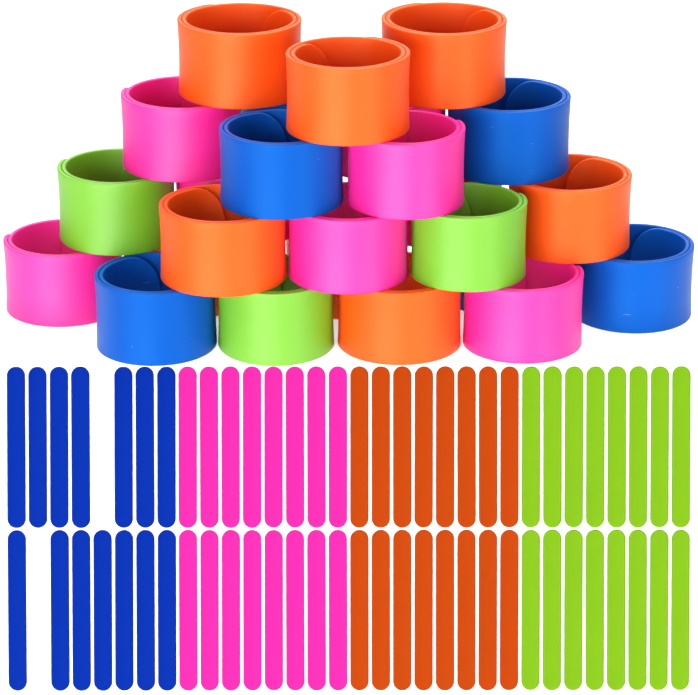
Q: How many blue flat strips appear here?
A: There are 14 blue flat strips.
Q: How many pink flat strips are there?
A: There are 16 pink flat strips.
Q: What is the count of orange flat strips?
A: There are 16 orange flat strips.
